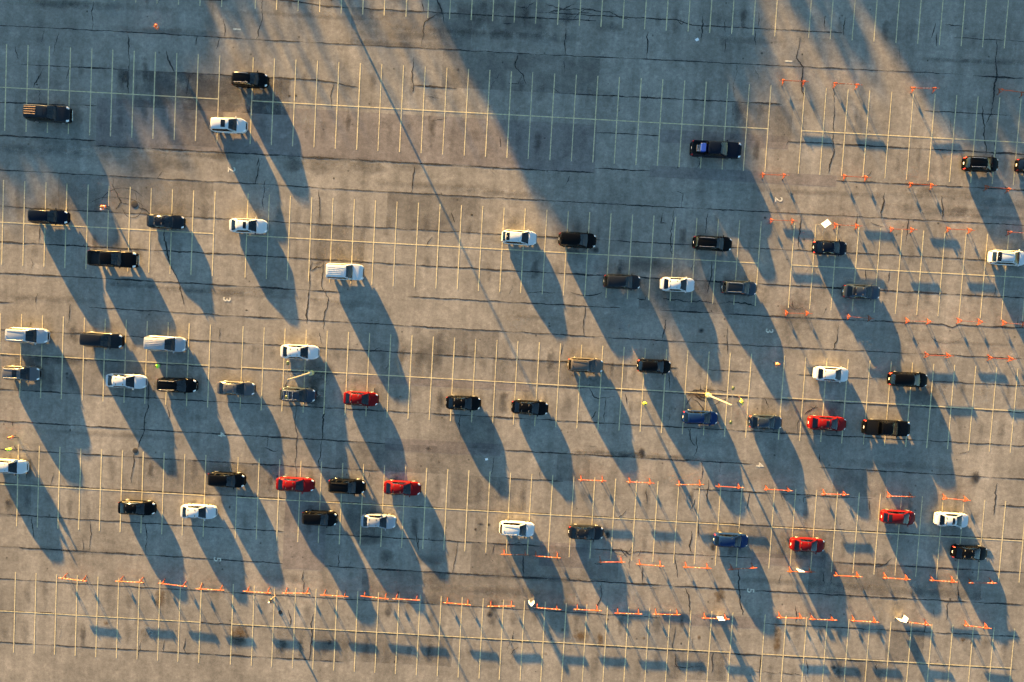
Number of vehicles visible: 56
